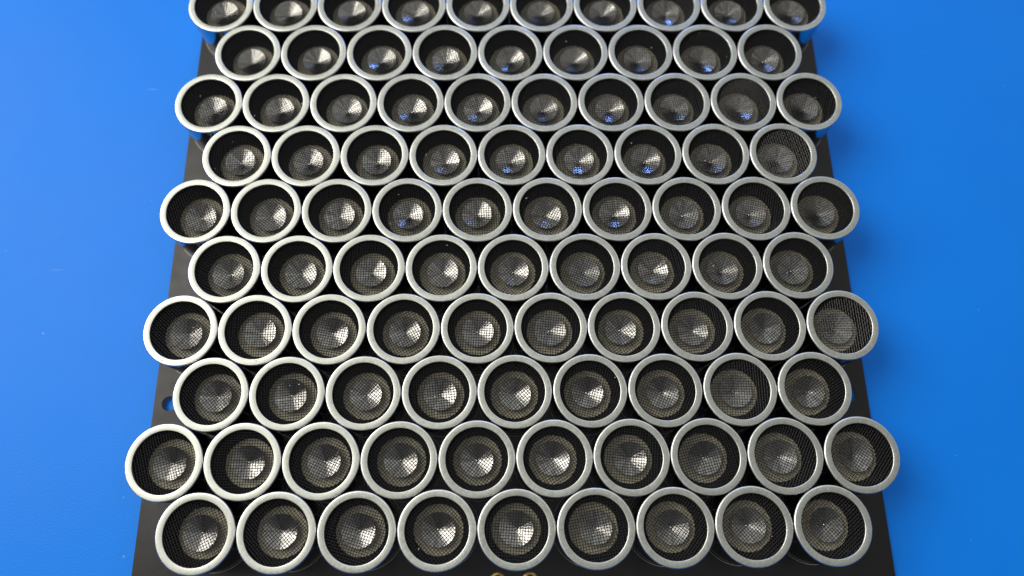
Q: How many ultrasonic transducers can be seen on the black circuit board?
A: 95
